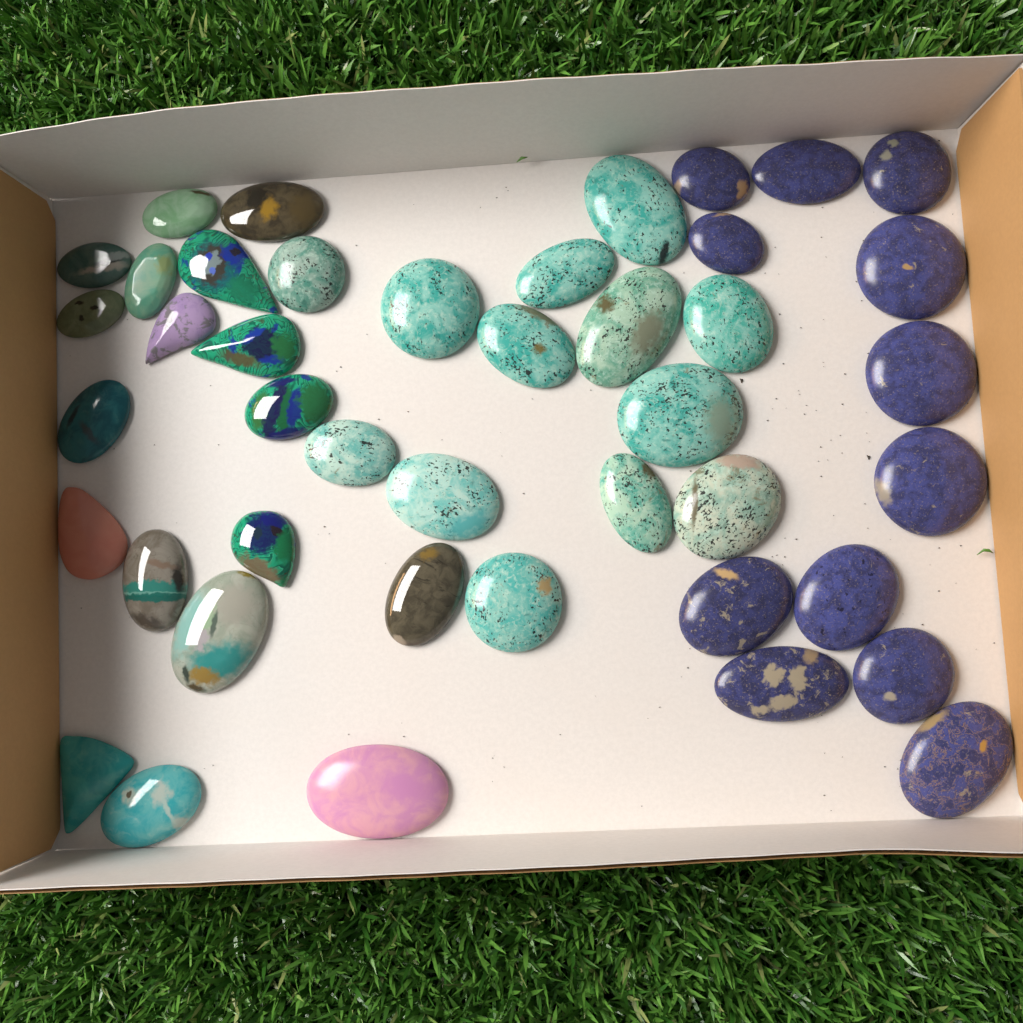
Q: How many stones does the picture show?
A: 43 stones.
